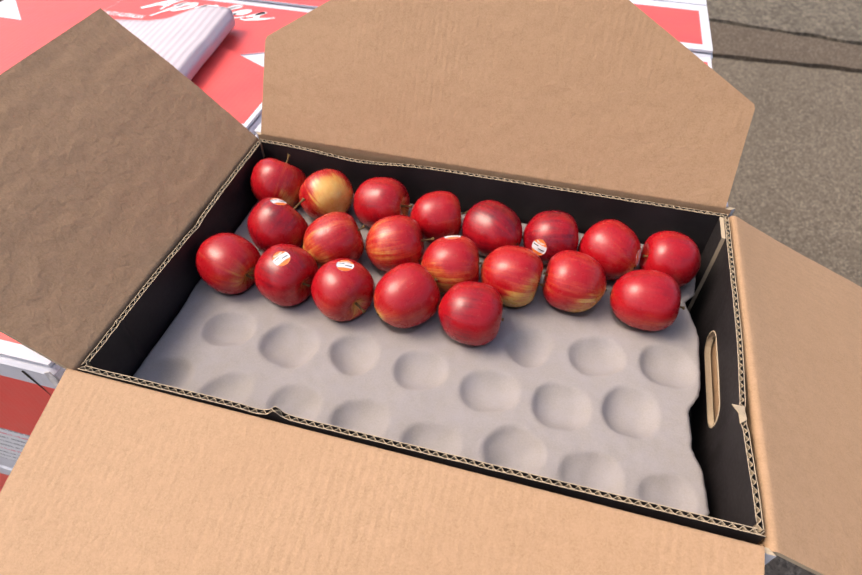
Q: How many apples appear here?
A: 20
